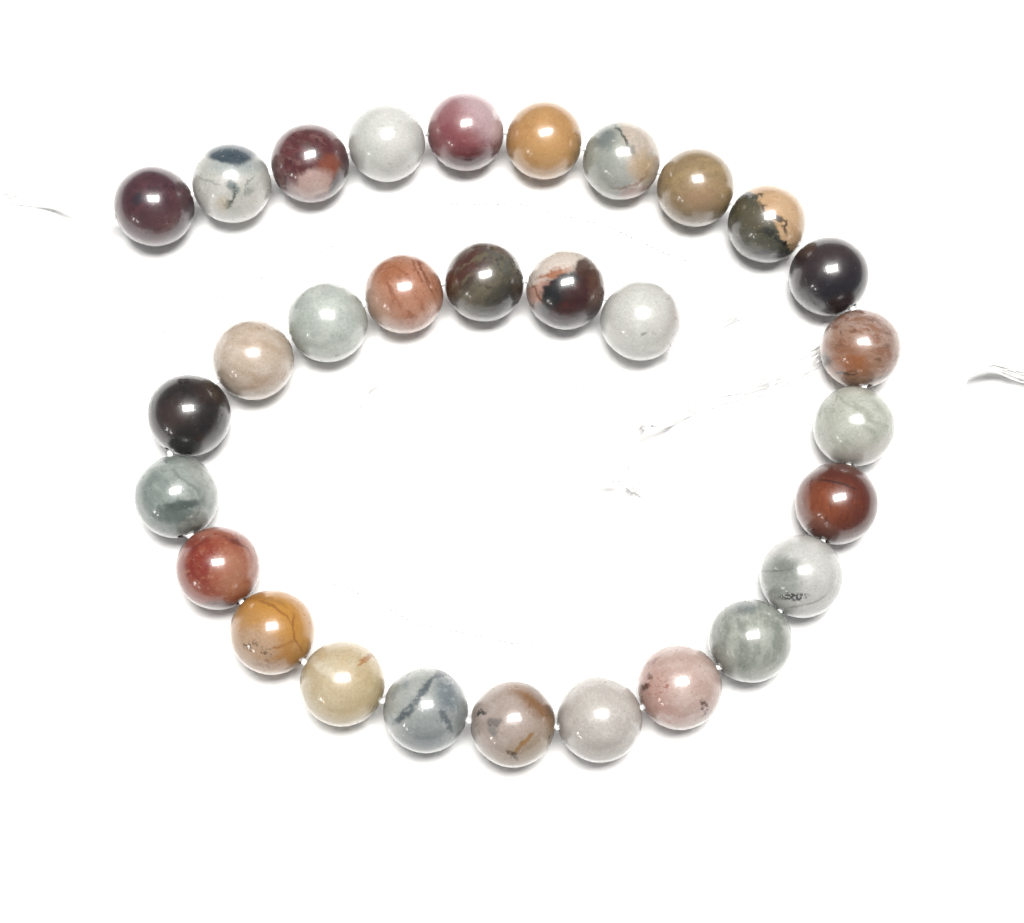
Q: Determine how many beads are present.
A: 30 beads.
